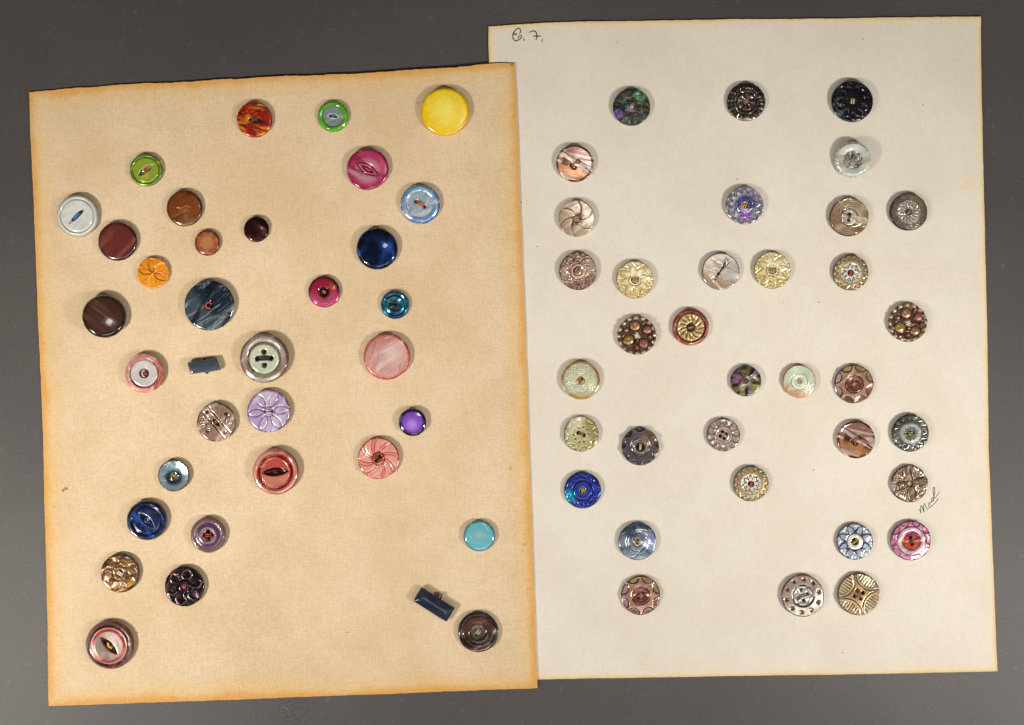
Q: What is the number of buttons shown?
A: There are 70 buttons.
